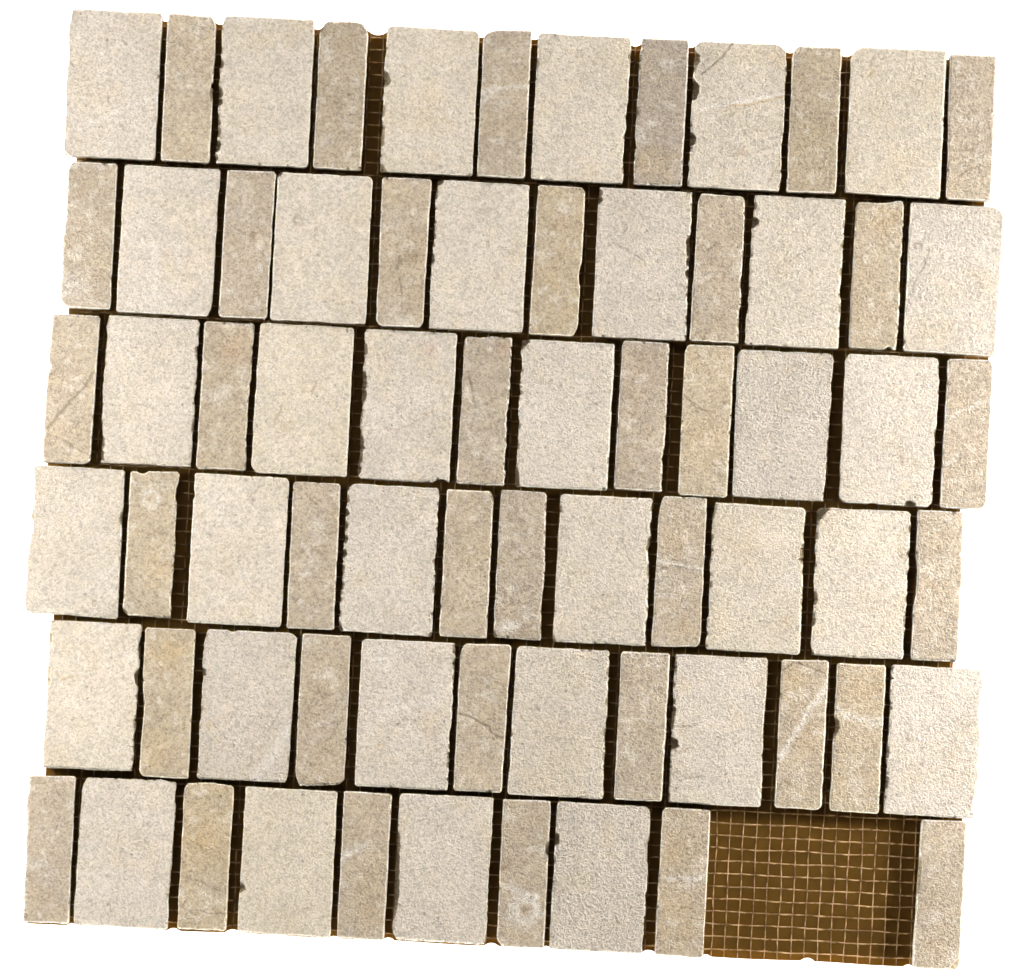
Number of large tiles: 34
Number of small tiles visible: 36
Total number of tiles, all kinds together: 70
